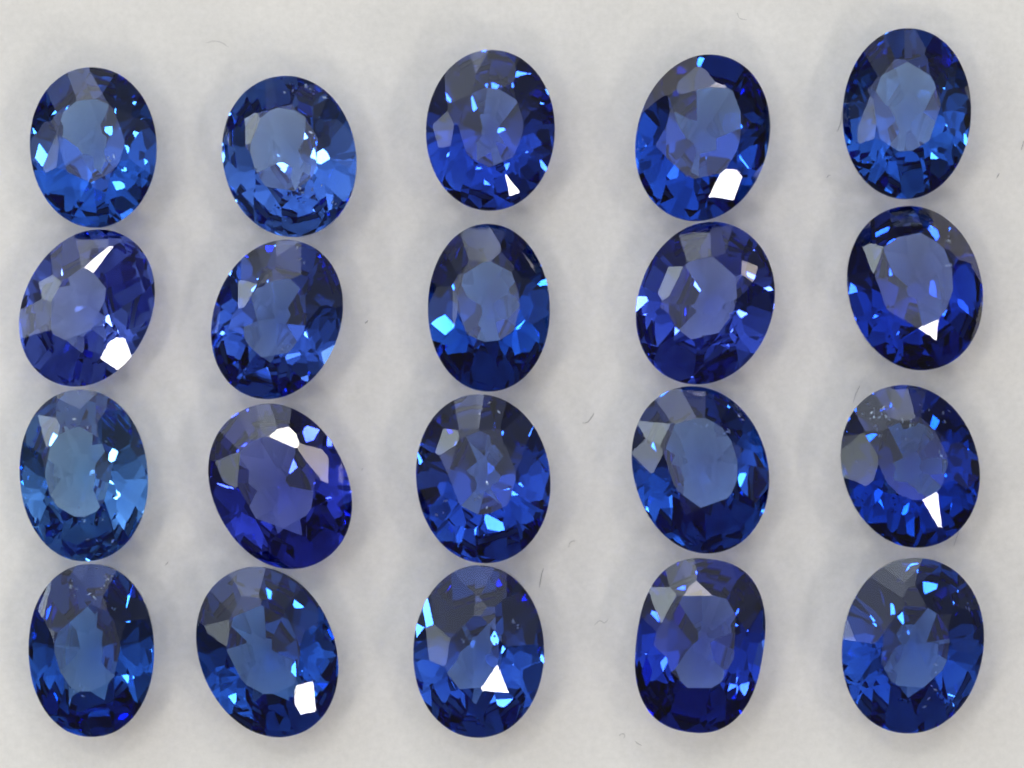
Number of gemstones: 20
